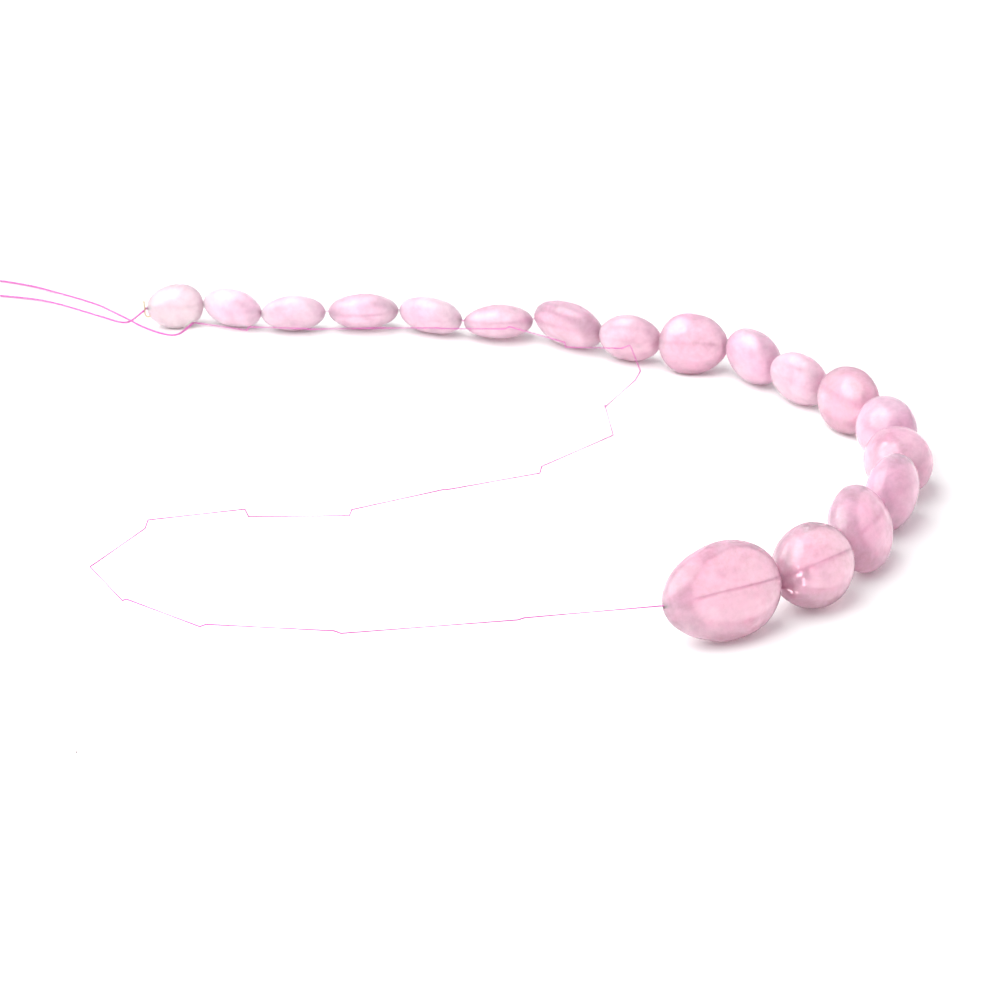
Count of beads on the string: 18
